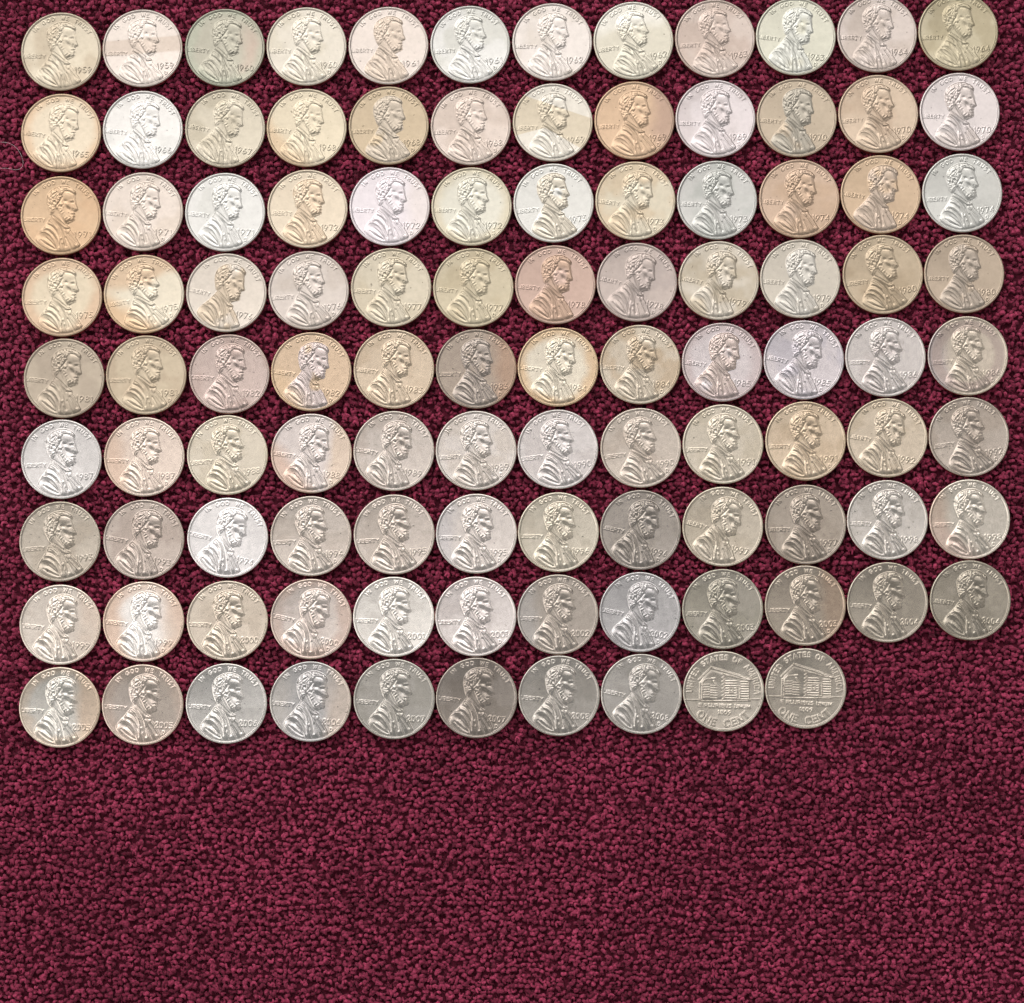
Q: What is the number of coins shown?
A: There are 106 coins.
